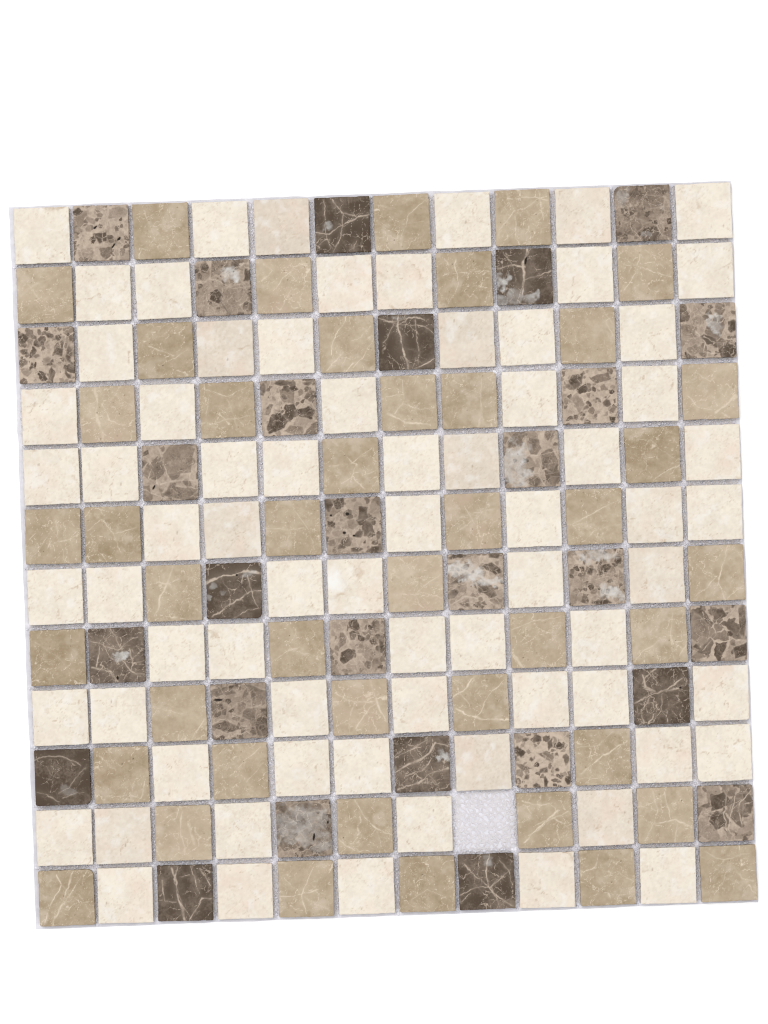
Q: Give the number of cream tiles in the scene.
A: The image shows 71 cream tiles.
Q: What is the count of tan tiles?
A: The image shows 44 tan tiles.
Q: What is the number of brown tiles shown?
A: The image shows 28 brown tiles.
